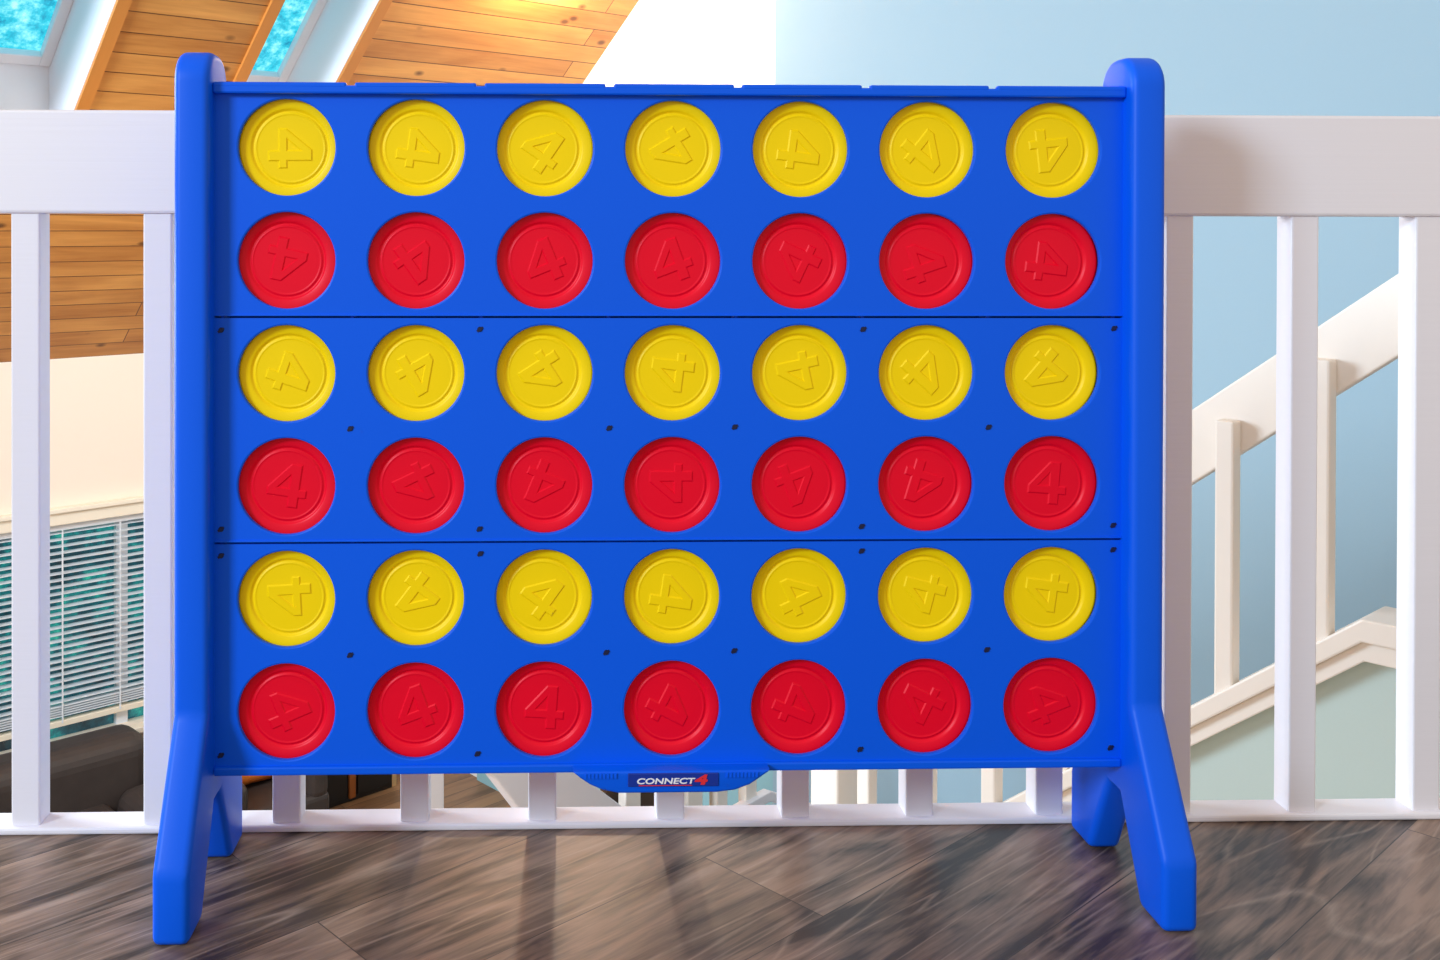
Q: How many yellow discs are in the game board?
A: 21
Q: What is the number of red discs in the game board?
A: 21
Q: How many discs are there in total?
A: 42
